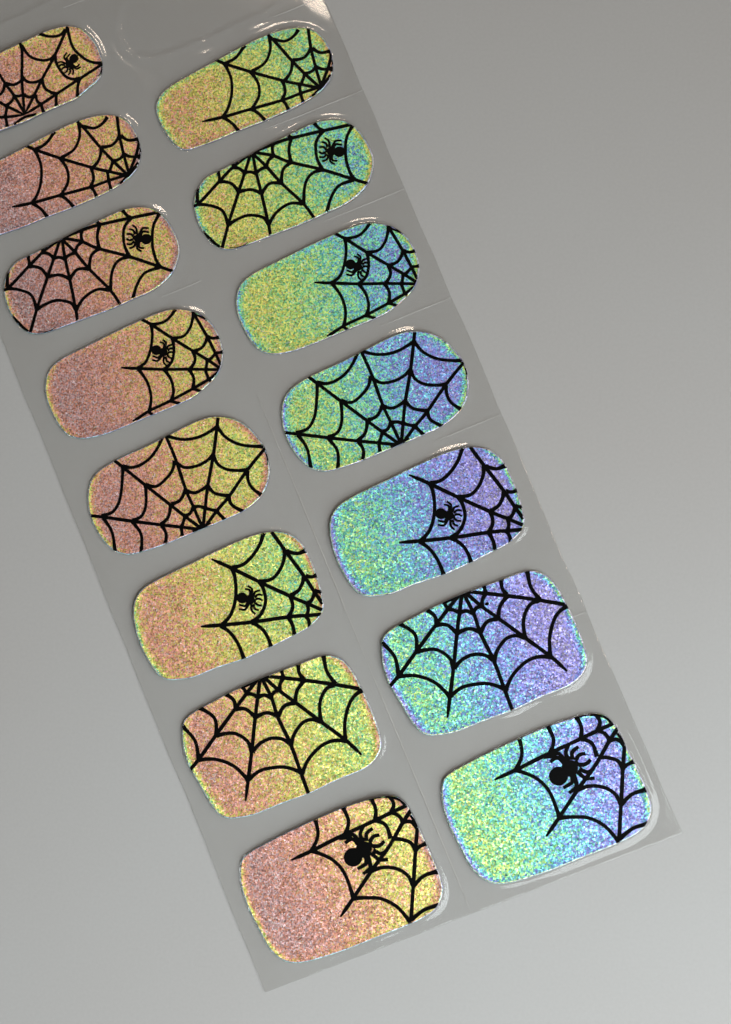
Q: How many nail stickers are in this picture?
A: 15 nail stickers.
